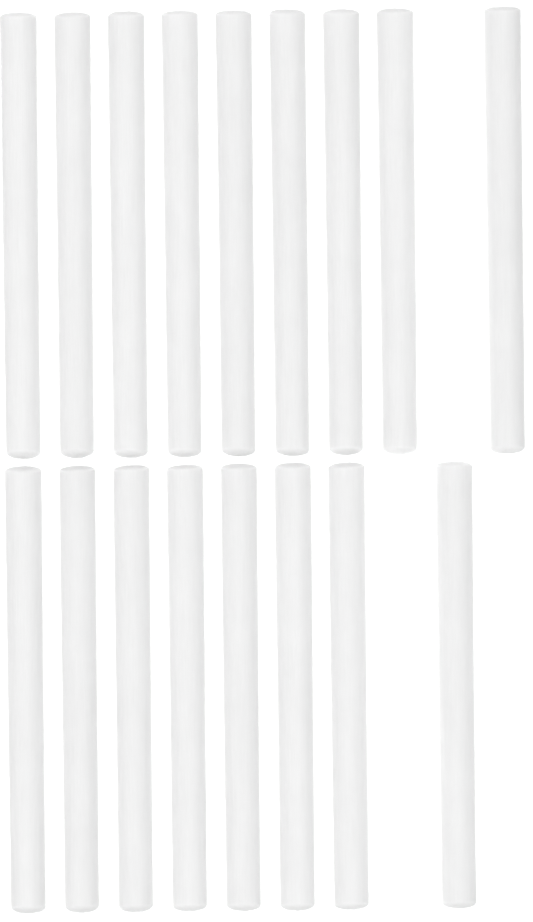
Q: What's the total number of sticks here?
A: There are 17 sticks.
